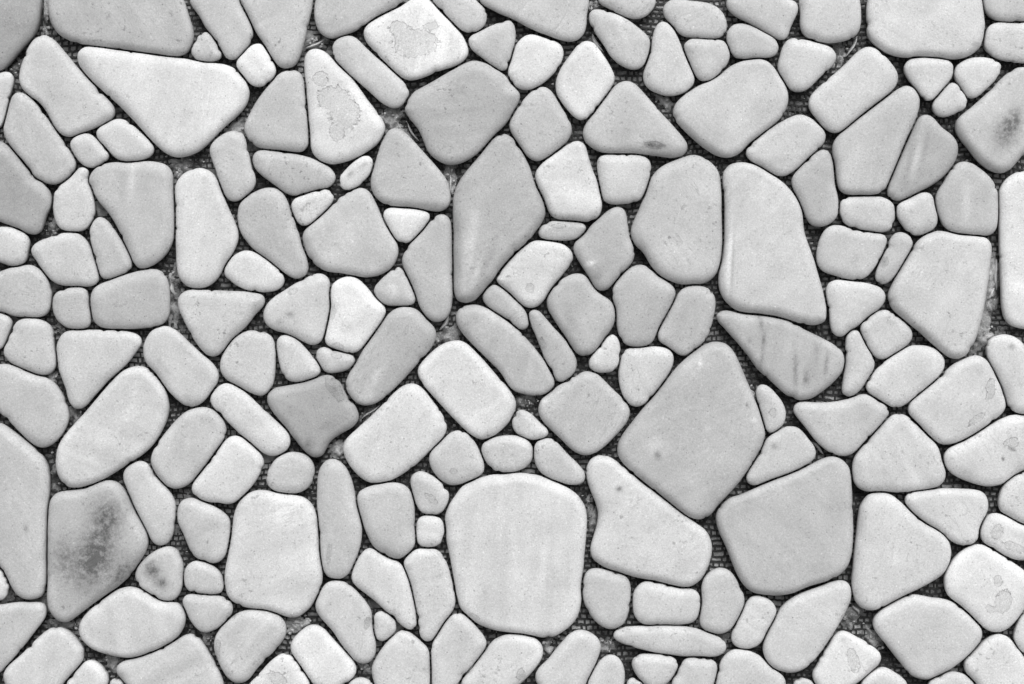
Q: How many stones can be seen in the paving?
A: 186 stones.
